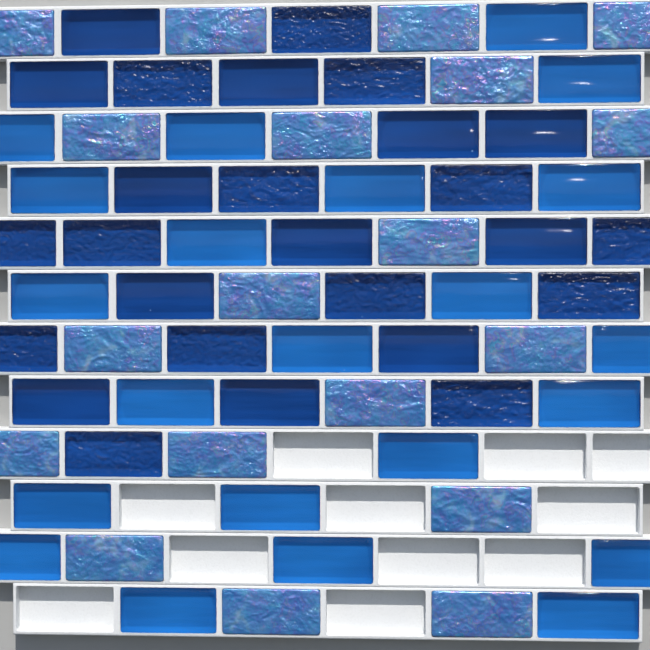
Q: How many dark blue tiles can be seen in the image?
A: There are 26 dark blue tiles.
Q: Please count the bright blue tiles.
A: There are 22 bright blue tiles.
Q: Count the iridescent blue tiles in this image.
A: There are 19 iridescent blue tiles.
